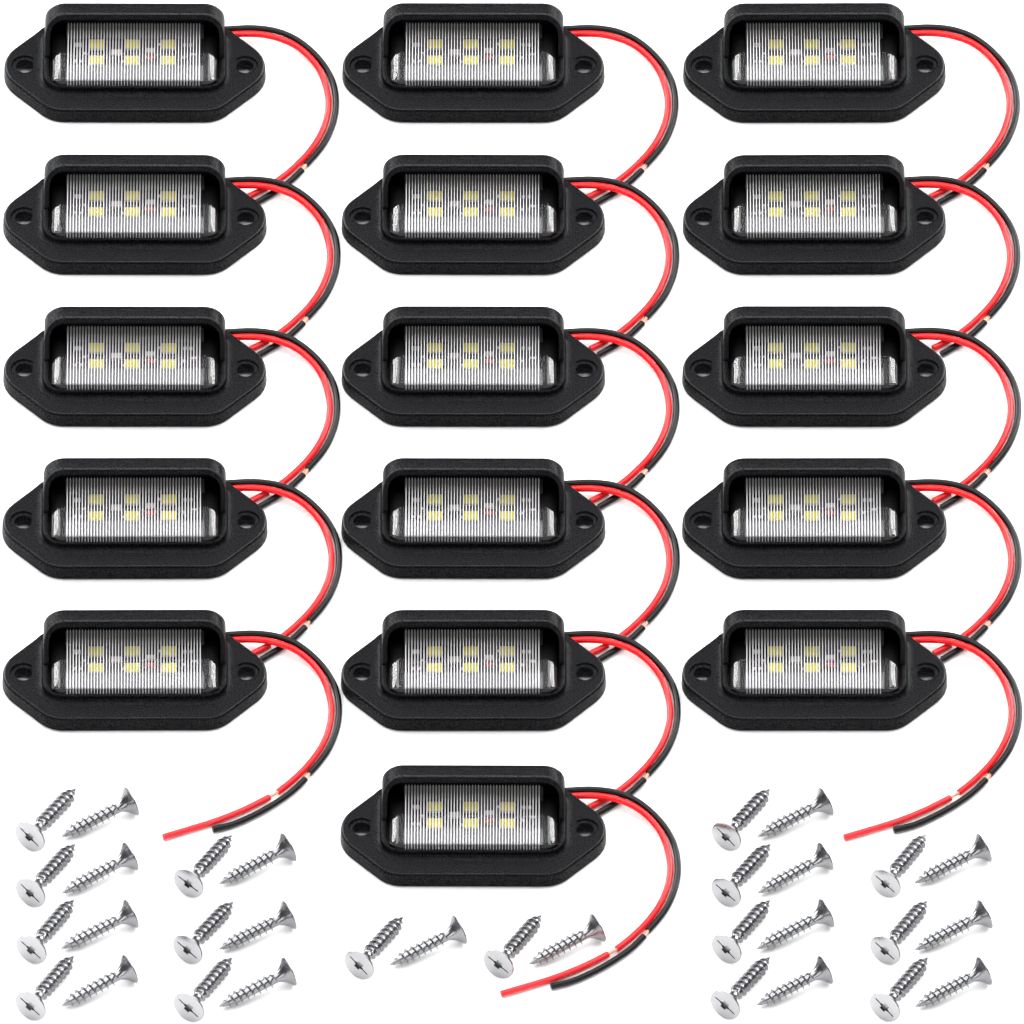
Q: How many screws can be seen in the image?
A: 32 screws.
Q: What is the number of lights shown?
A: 16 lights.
